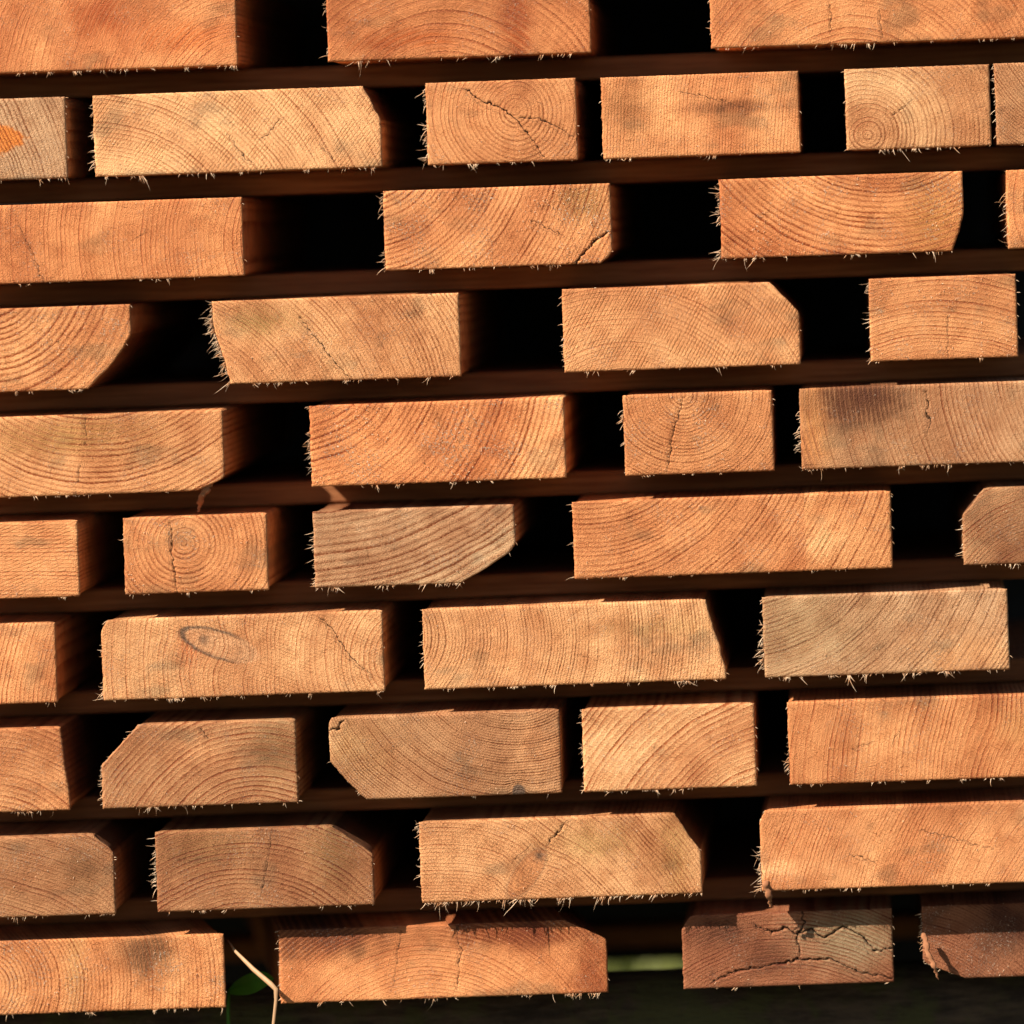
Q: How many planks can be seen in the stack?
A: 43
